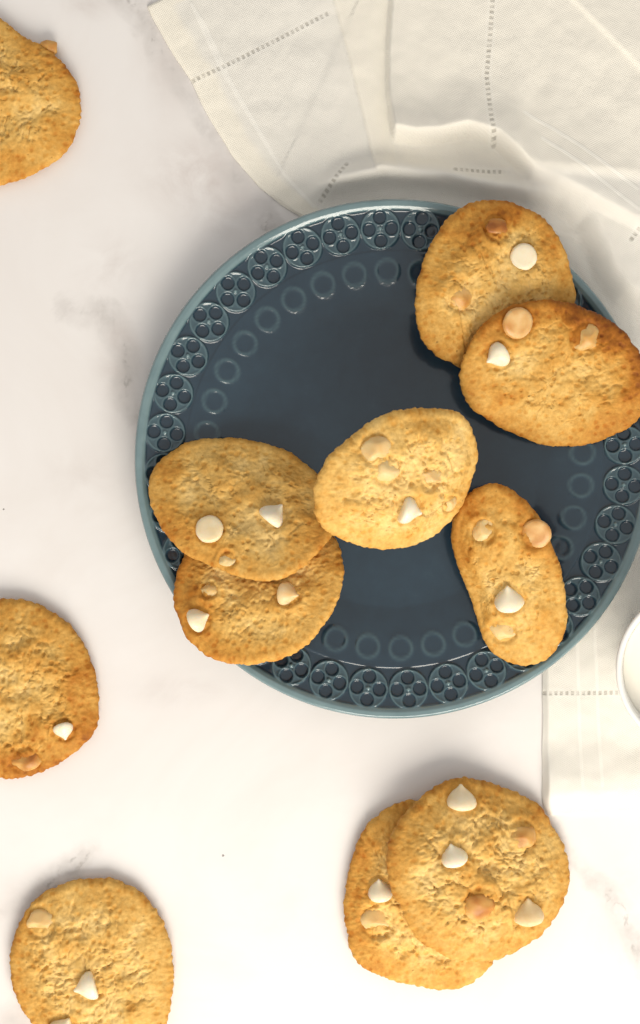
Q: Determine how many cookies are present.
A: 11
